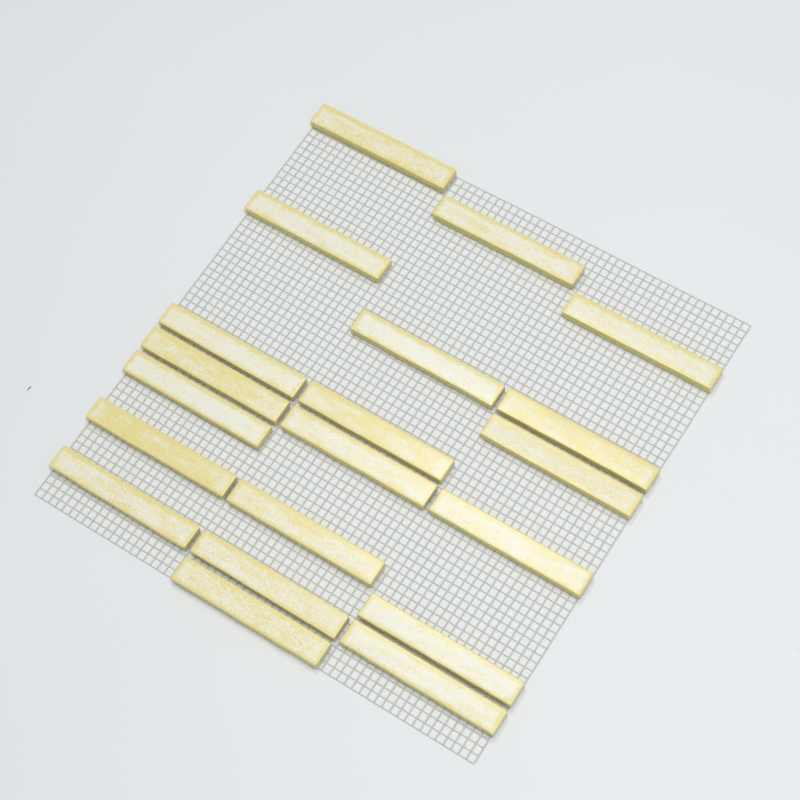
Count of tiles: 20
